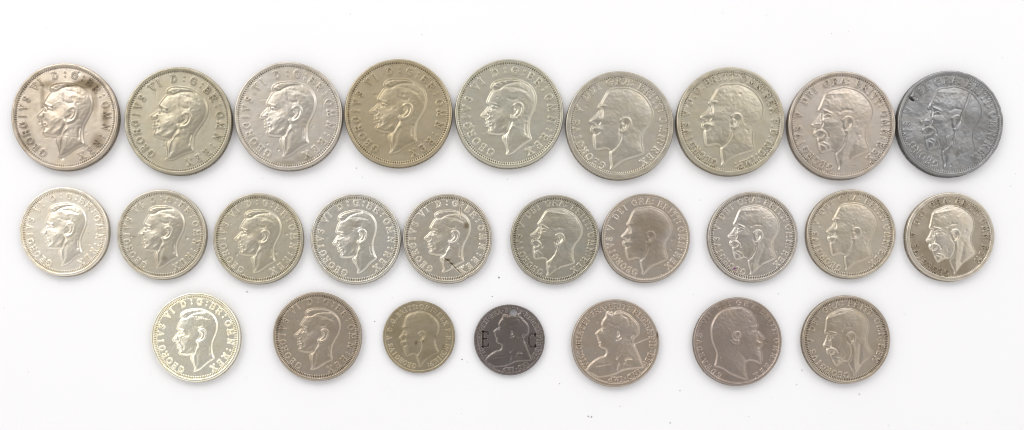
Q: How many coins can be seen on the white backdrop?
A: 26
